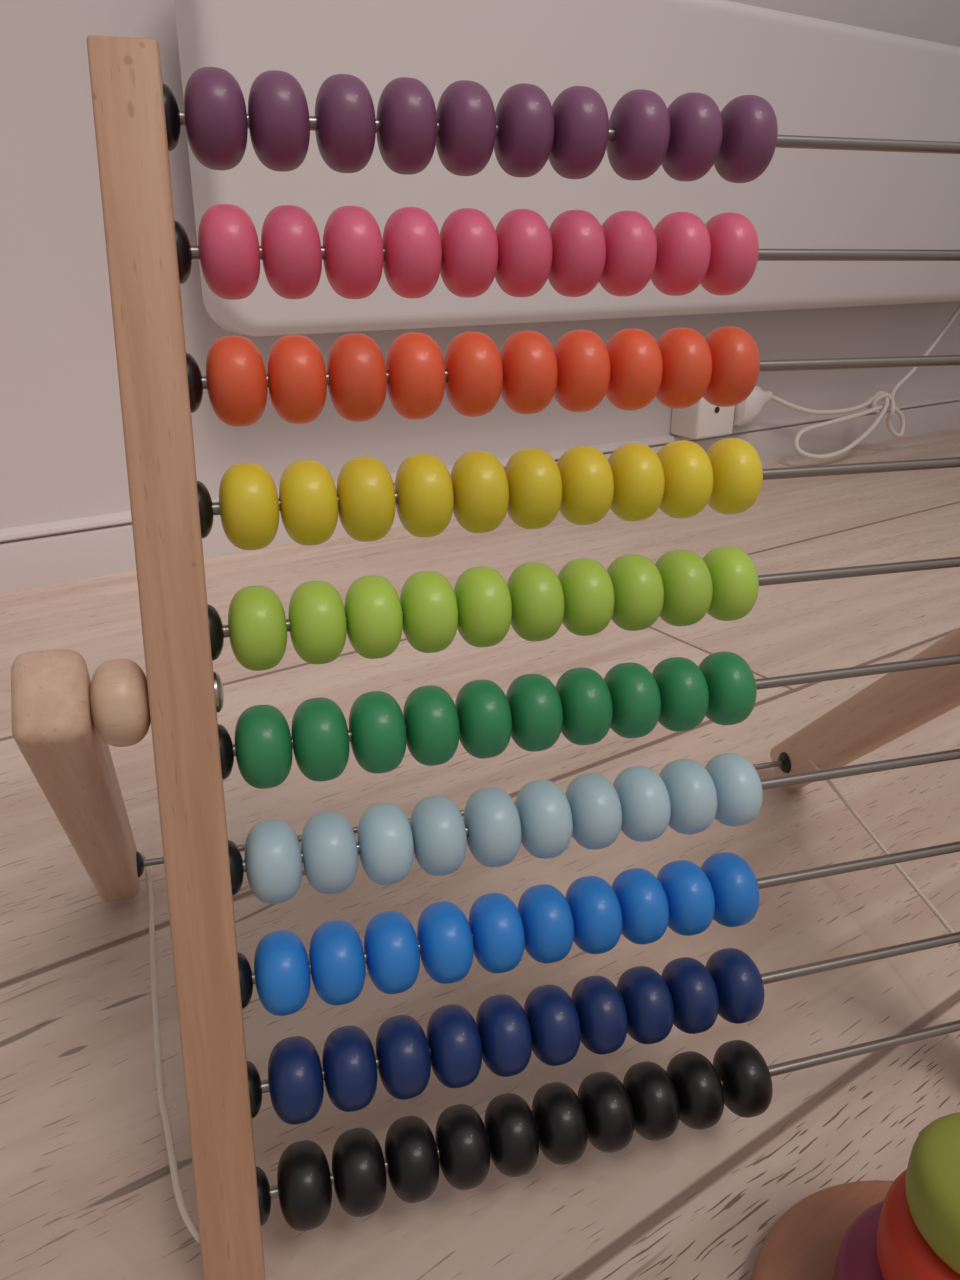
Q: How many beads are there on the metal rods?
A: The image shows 100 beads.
